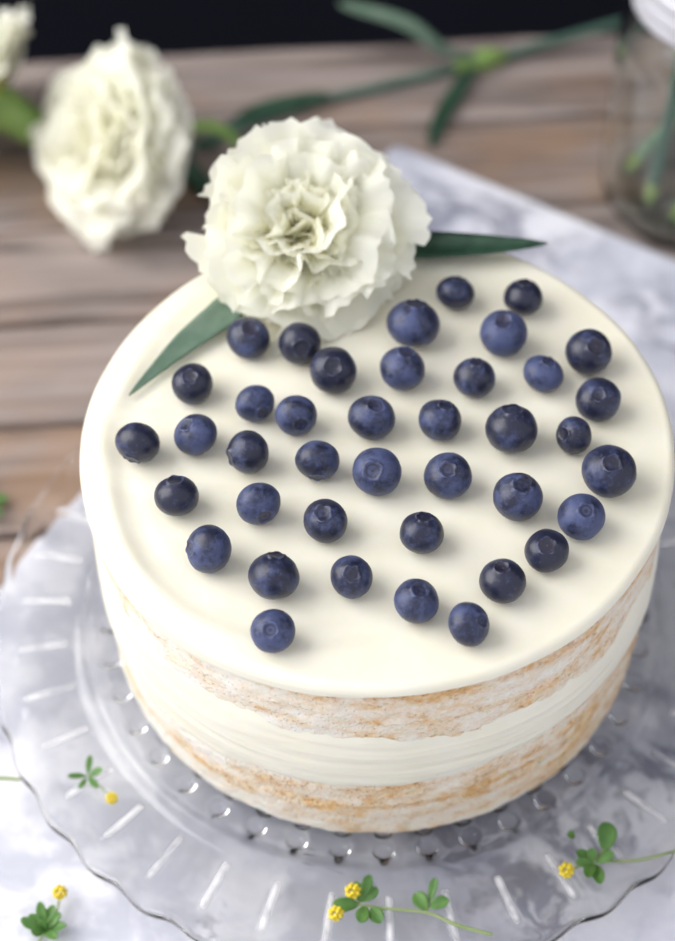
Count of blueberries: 40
